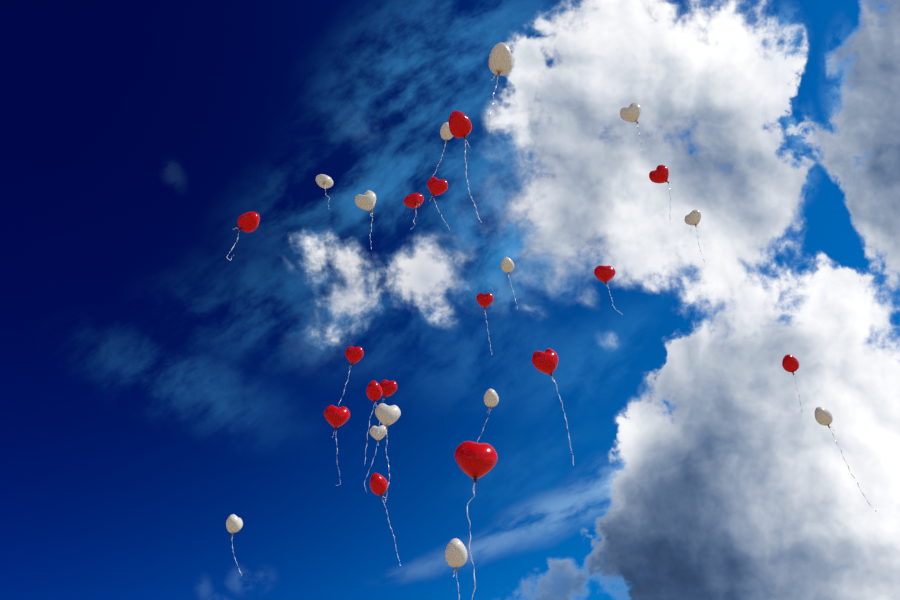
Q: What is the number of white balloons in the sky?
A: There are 13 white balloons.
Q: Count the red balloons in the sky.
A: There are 15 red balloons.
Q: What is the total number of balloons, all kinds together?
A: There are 28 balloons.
